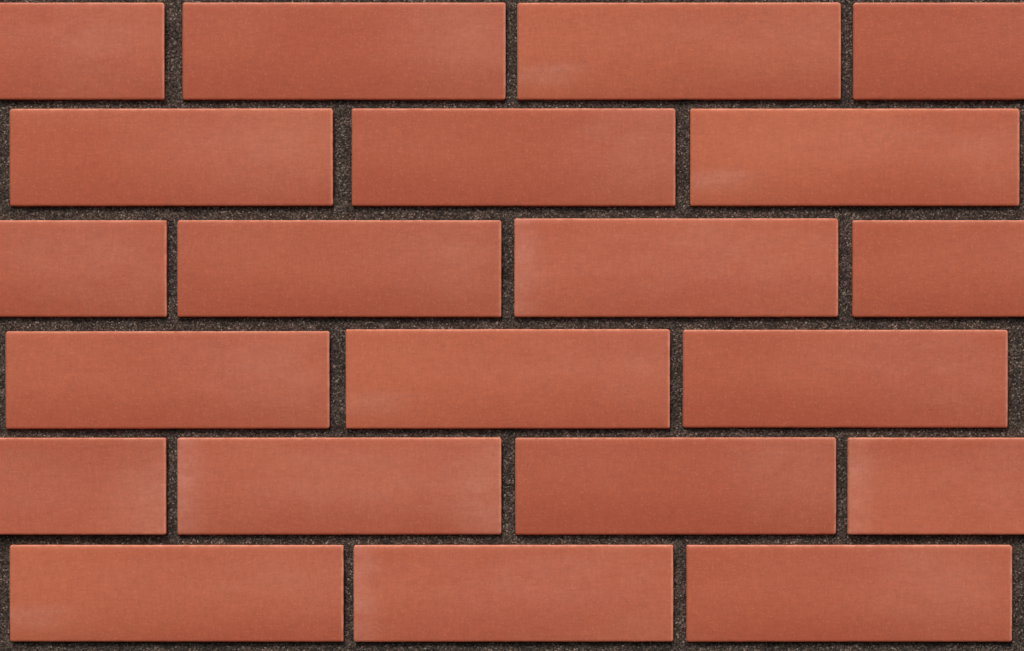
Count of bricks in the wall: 21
